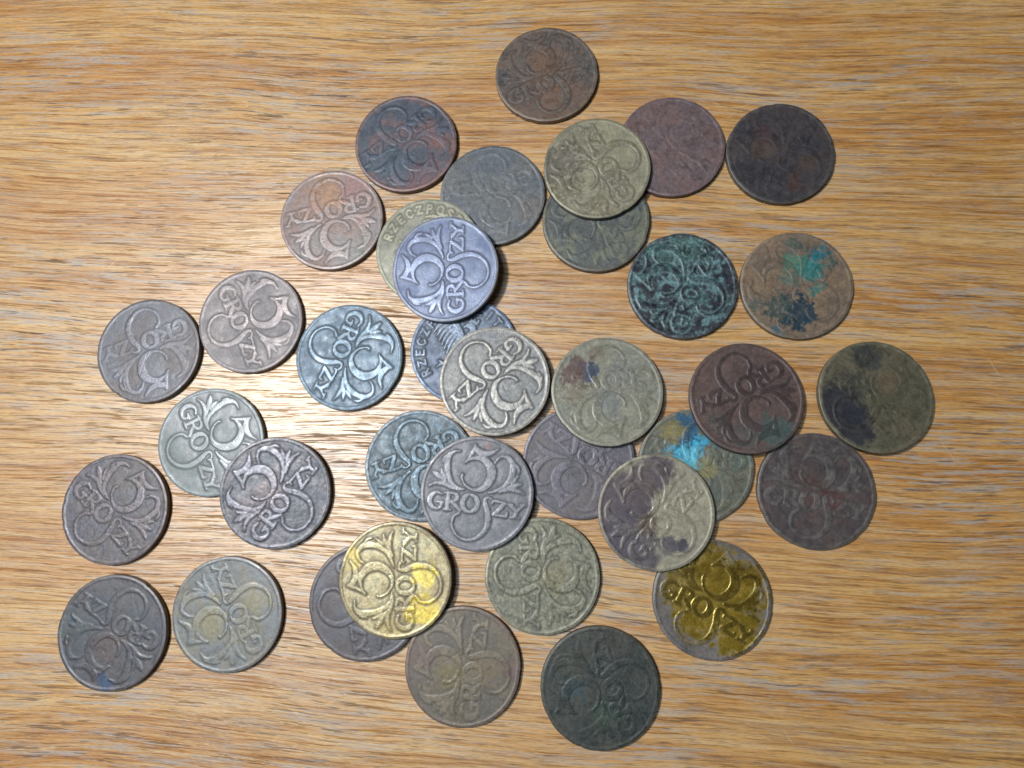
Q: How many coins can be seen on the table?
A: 37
